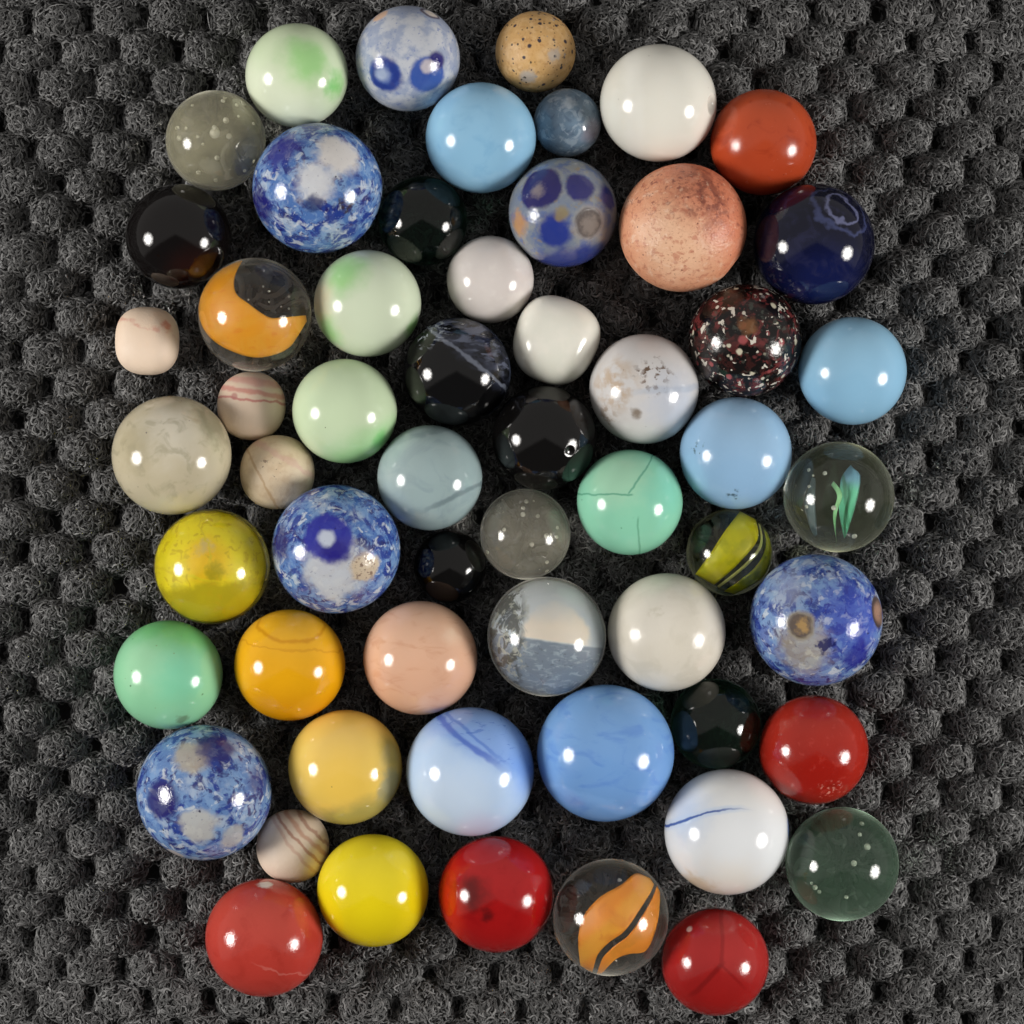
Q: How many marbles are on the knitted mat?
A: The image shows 57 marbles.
